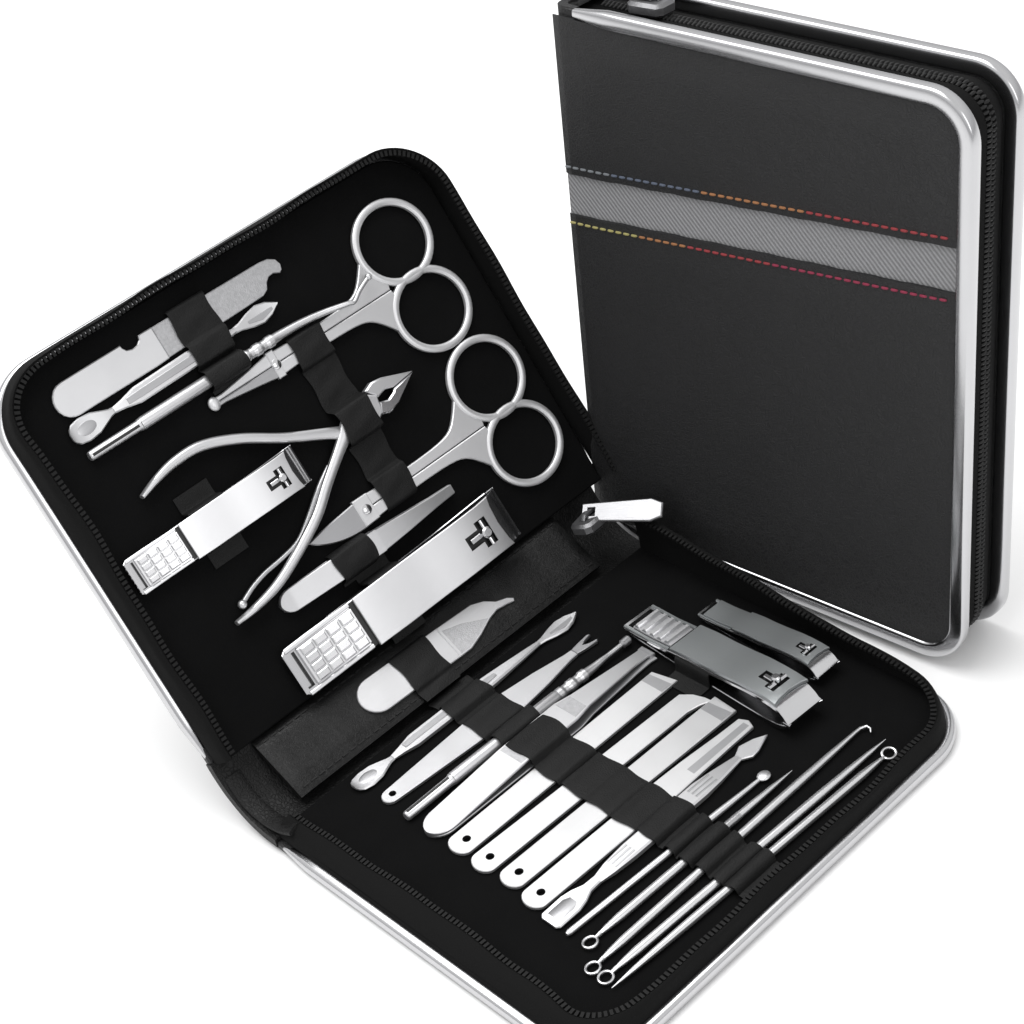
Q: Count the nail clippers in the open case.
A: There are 4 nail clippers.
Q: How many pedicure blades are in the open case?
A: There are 4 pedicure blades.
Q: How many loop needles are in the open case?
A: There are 4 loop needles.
